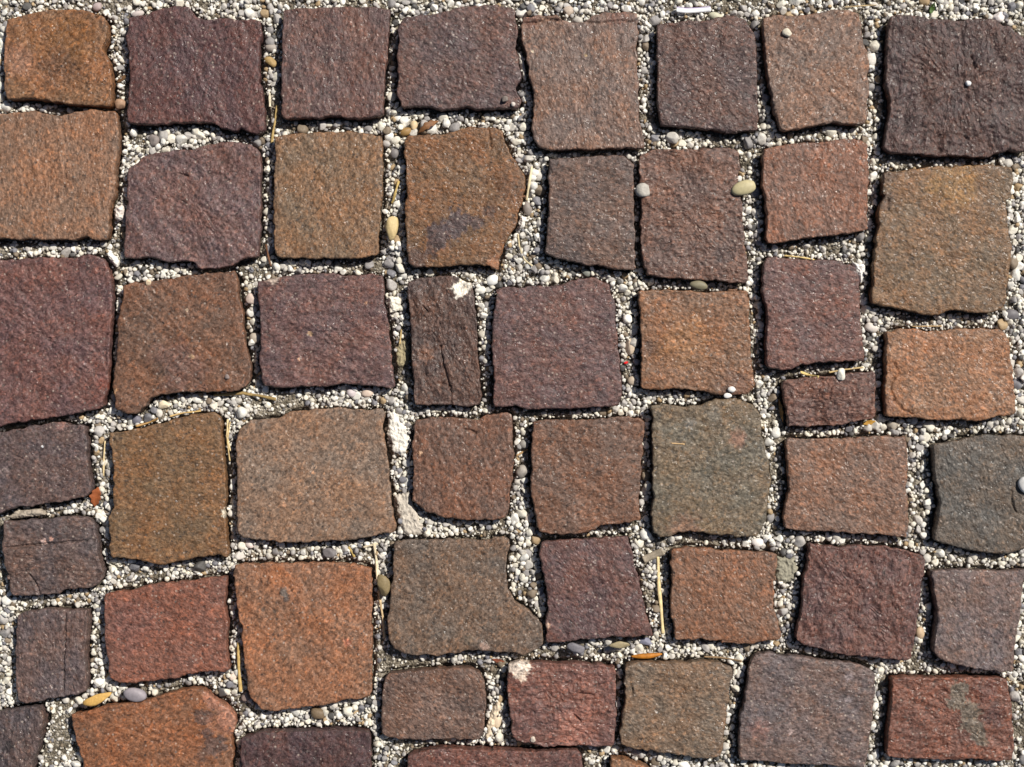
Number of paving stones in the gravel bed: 52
